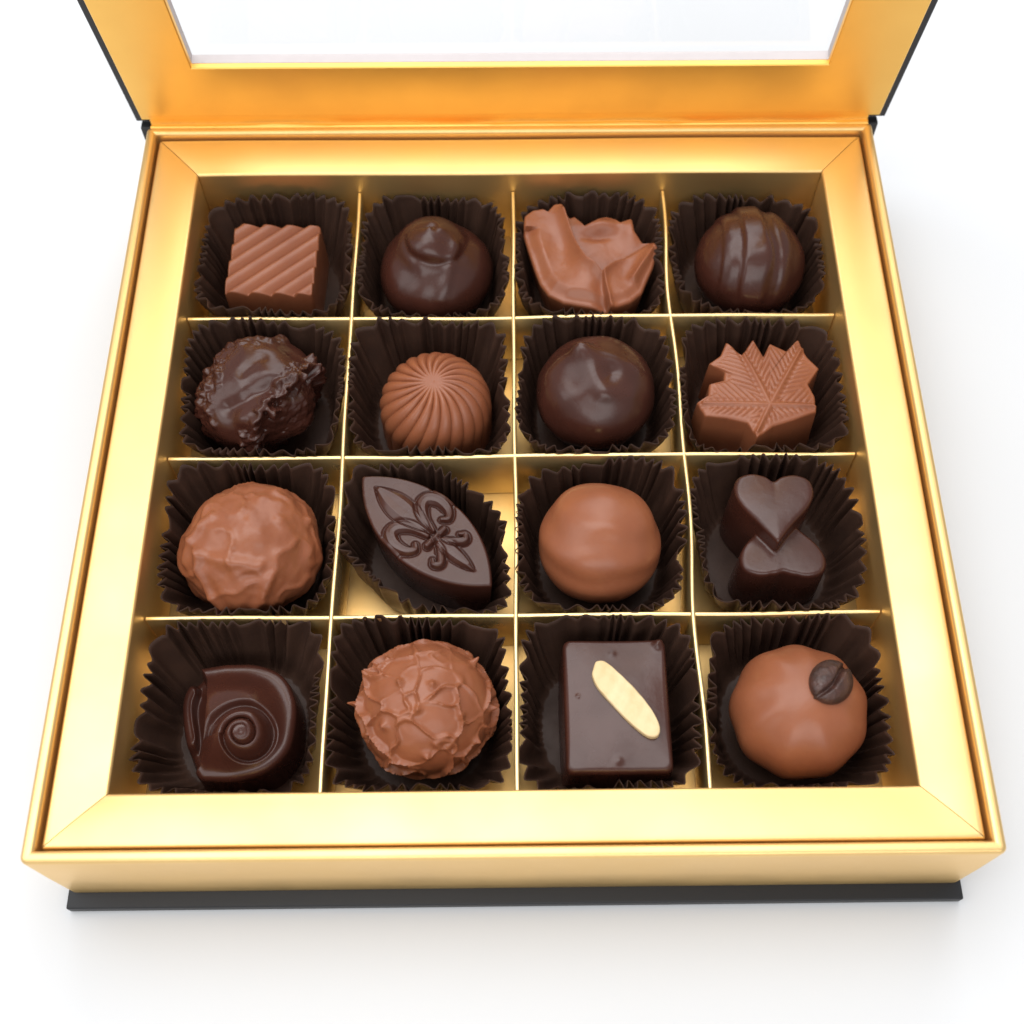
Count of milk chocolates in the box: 8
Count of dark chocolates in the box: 8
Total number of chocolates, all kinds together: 16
